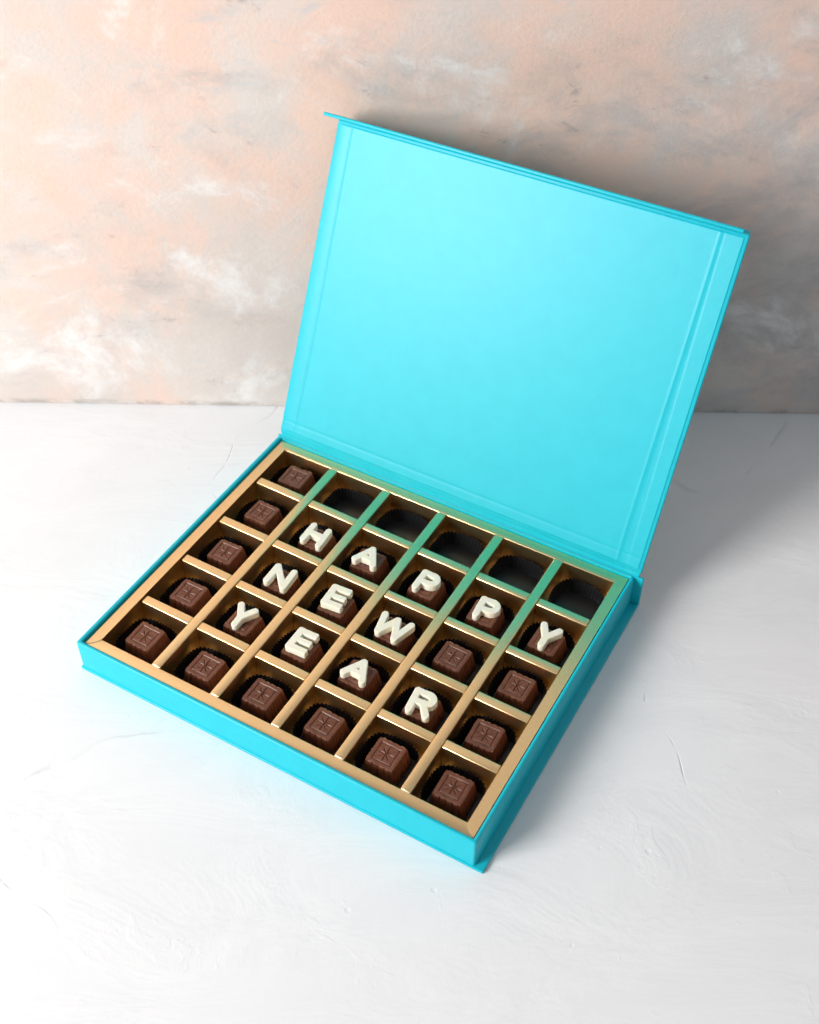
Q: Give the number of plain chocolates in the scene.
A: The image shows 13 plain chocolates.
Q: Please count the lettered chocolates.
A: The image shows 12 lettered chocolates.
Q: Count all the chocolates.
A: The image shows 25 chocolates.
